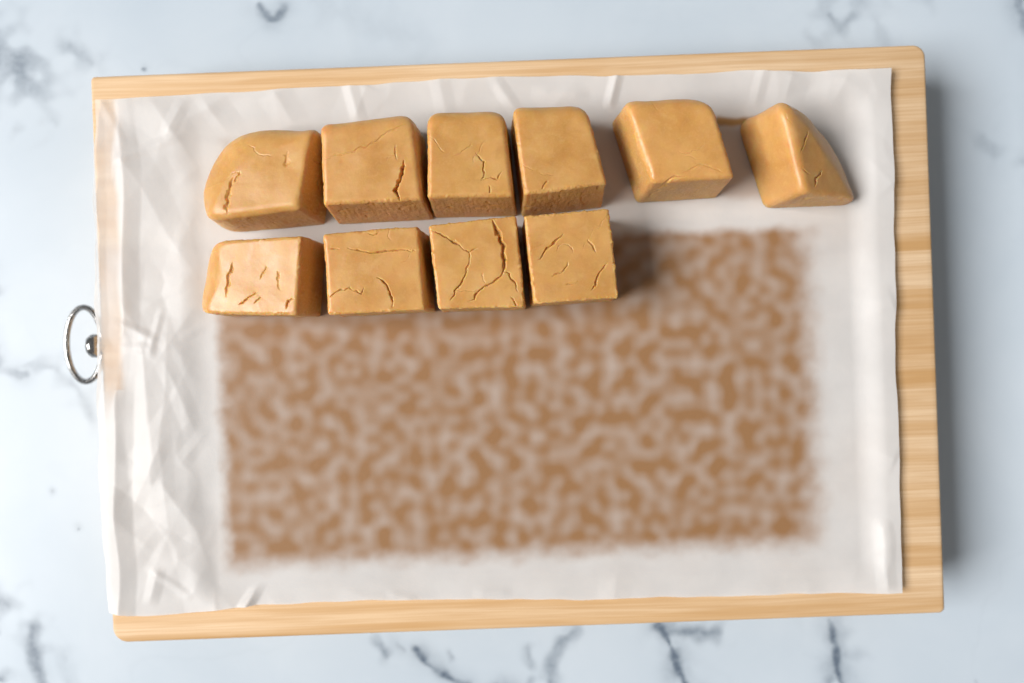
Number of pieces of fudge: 10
